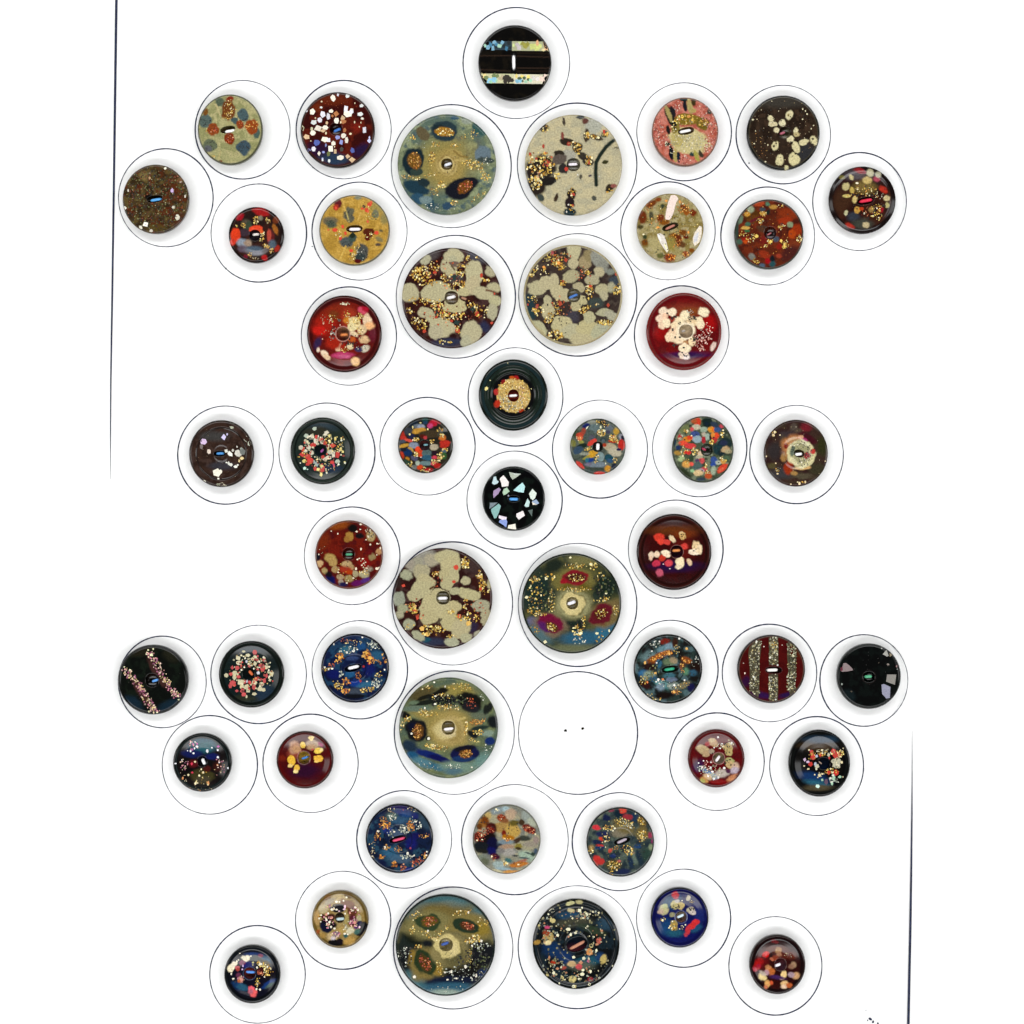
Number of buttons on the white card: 49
